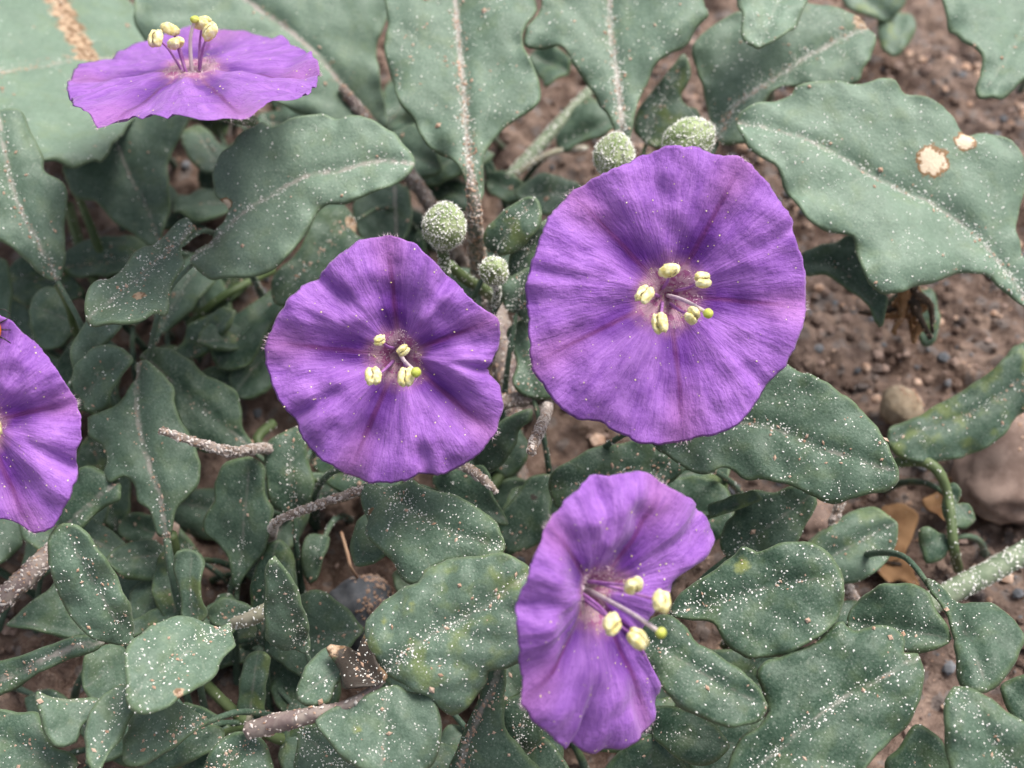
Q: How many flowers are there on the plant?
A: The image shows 5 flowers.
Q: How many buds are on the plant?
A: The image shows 4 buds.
